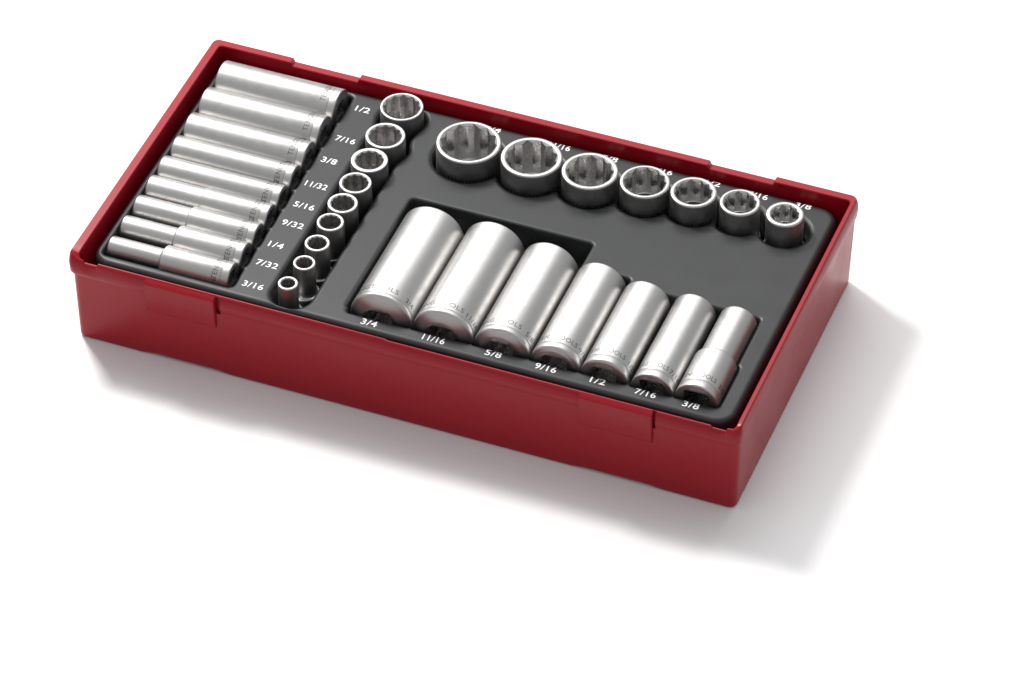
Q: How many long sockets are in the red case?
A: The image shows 16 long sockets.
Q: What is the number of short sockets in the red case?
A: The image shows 16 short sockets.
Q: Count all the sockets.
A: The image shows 32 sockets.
